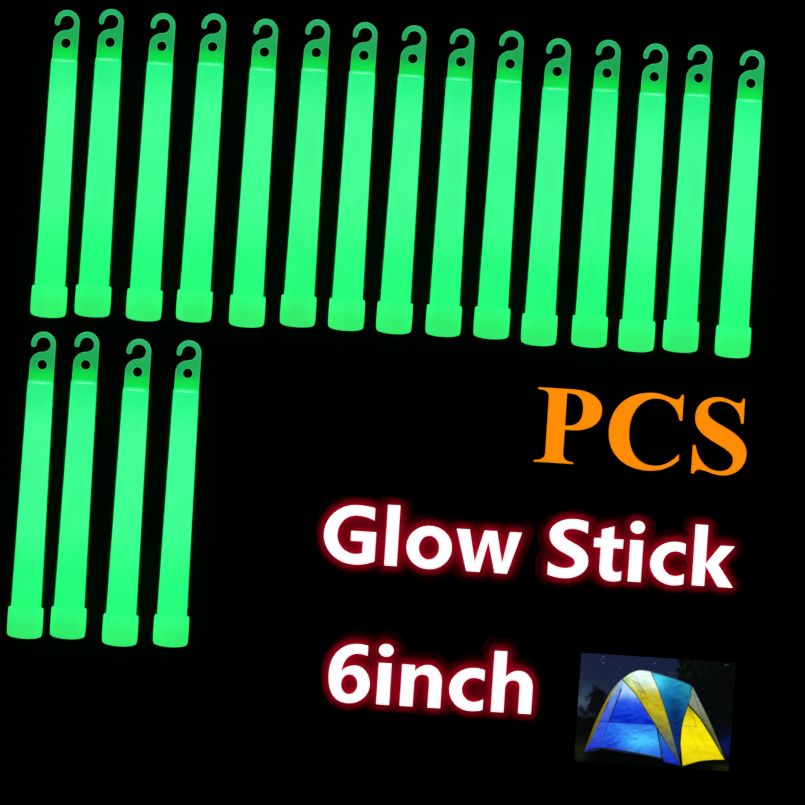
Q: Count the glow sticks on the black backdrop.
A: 19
